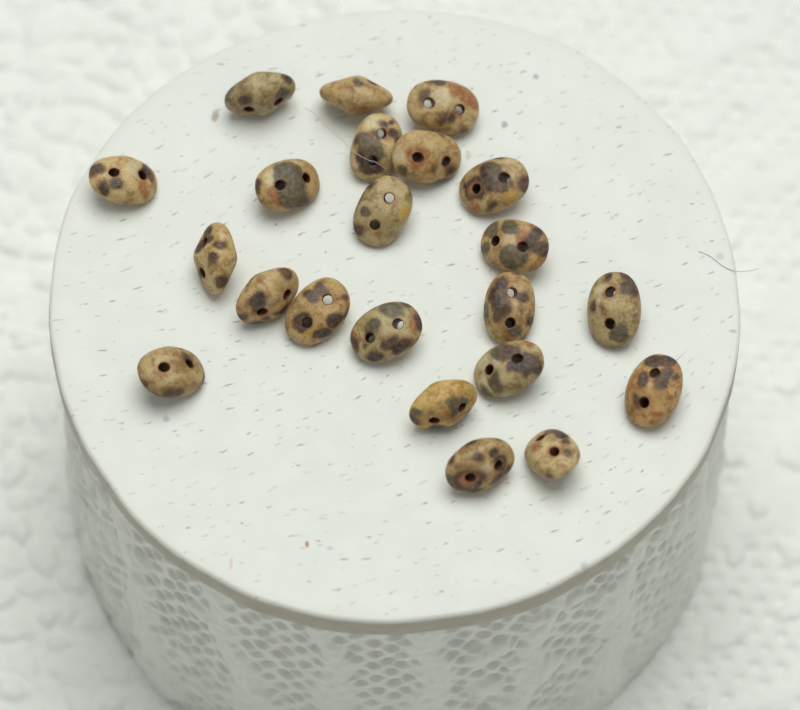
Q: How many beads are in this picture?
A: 22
